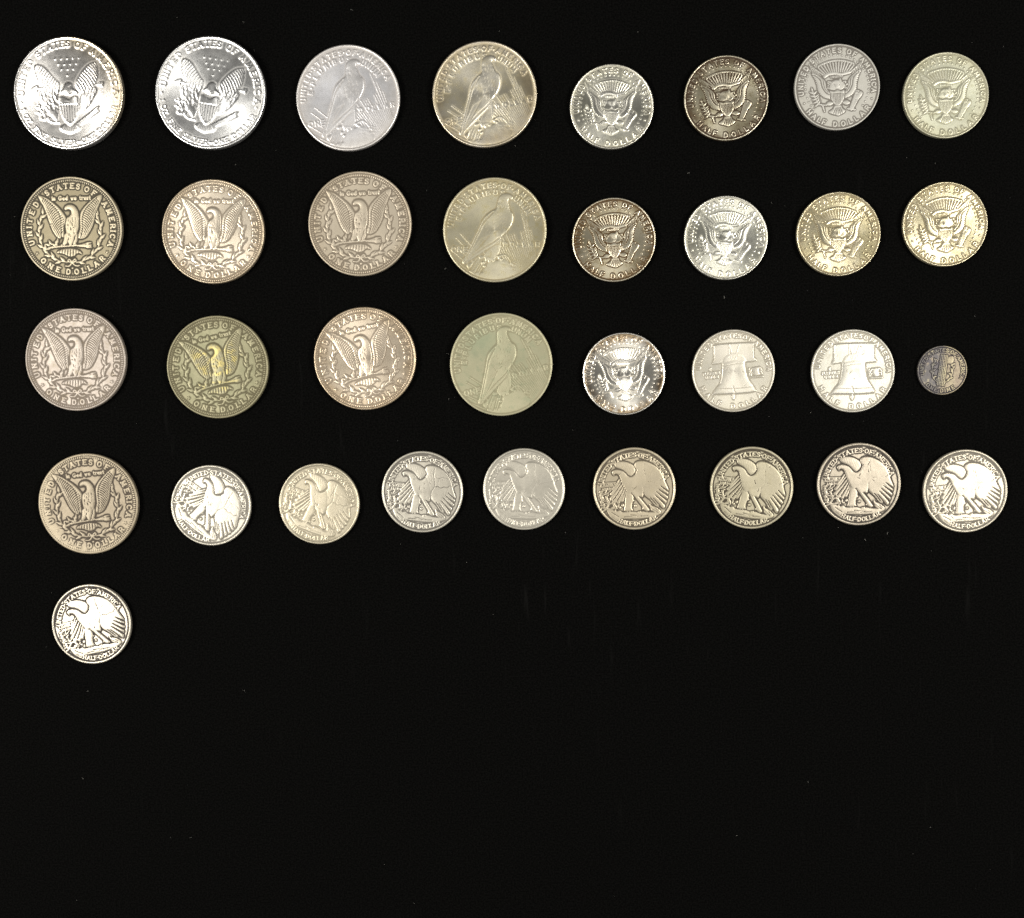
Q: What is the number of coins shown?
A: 34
